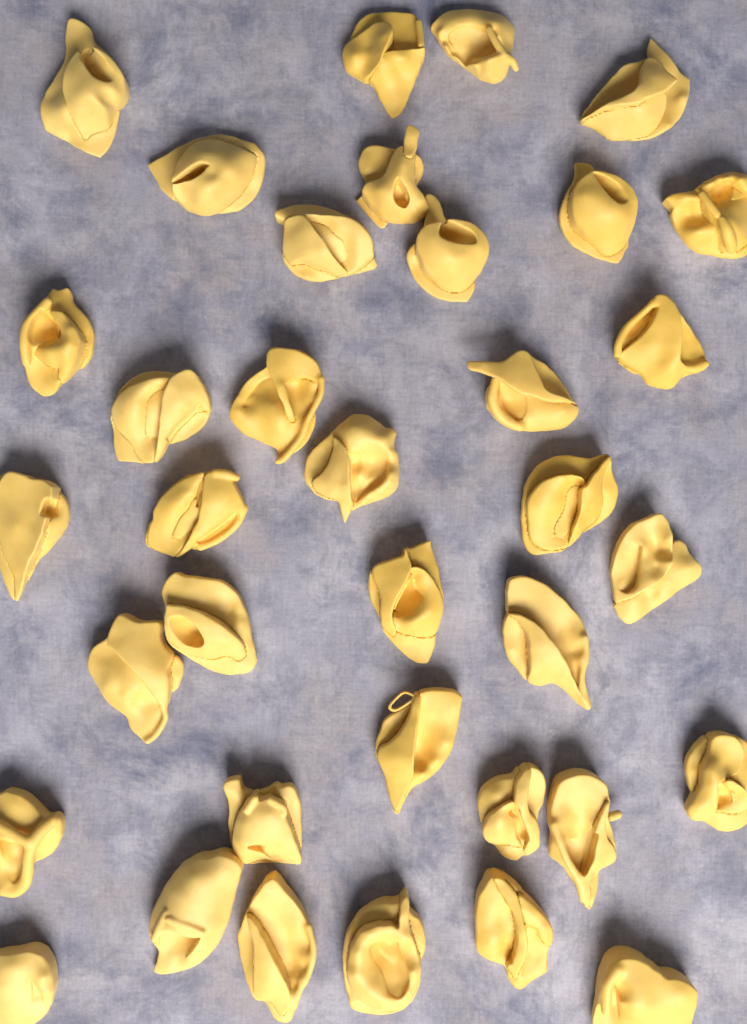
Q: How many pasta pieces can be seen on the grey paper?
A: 36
